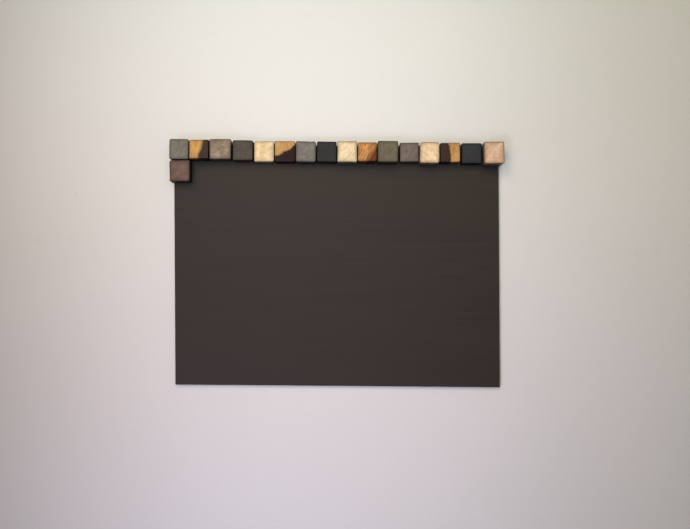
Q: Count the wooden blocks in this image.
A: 17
